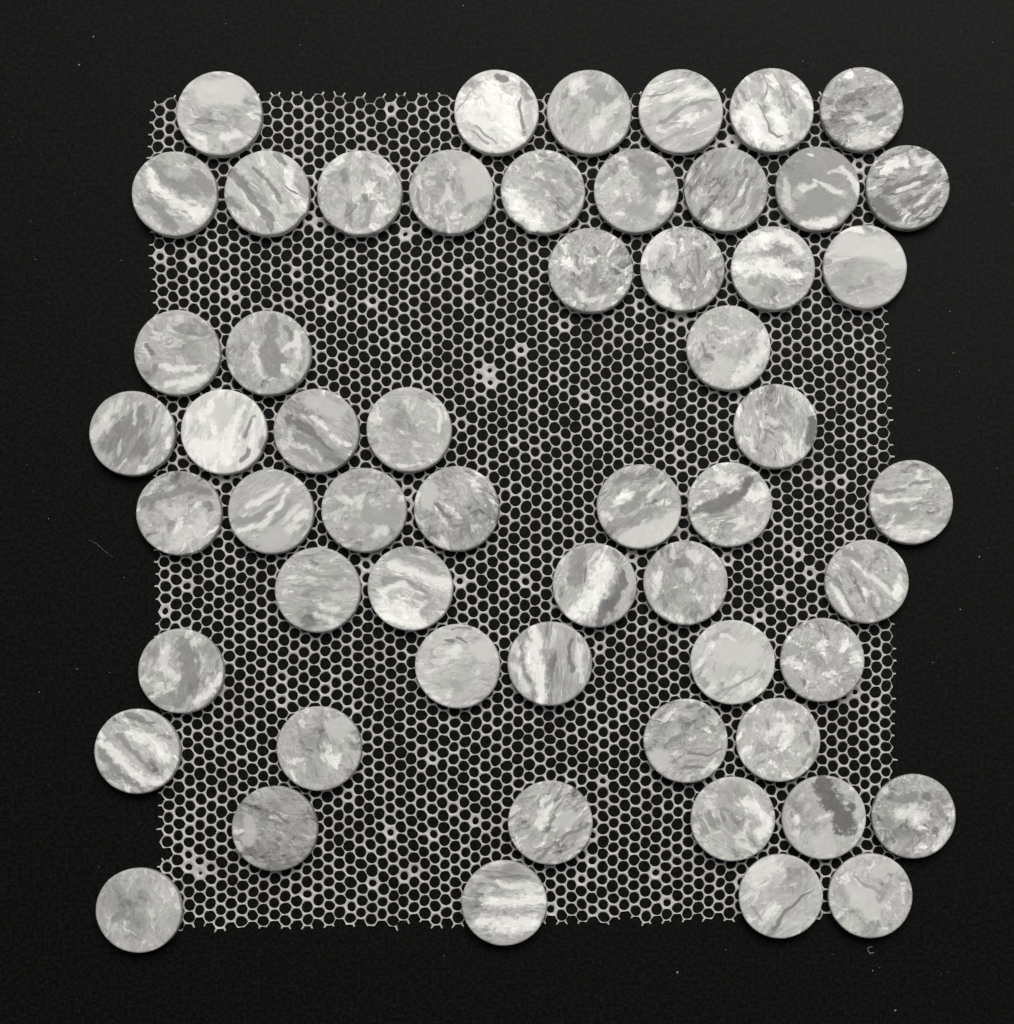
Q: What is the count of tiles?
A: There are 57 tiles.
